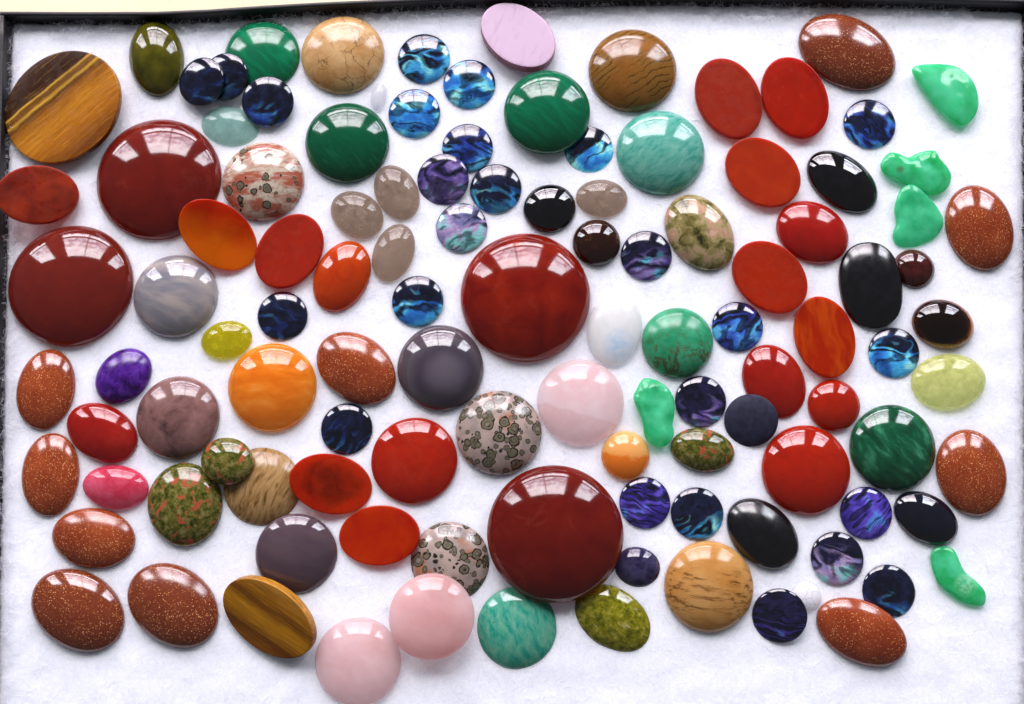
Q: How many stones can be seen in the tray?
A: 115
